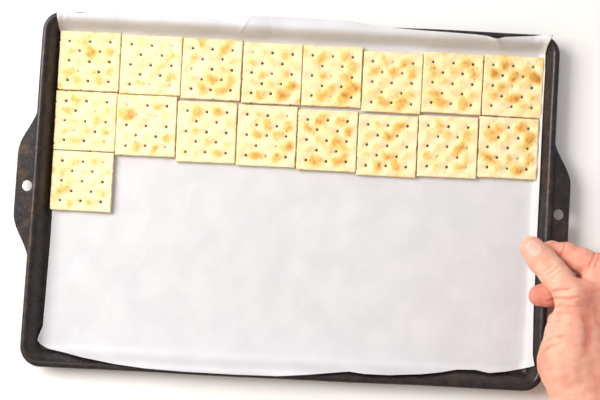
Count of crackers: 17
